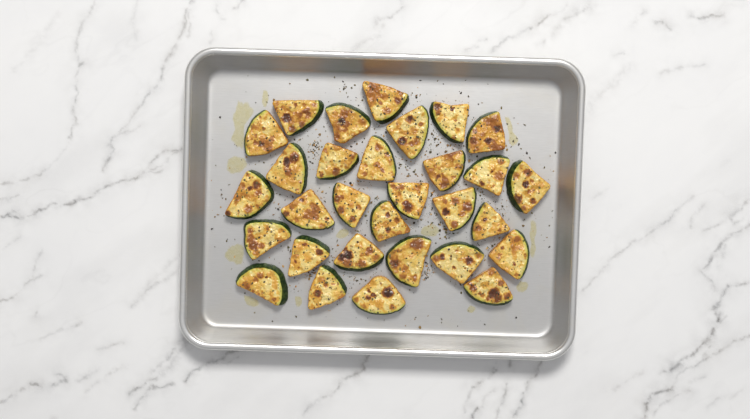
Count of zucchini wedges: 30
